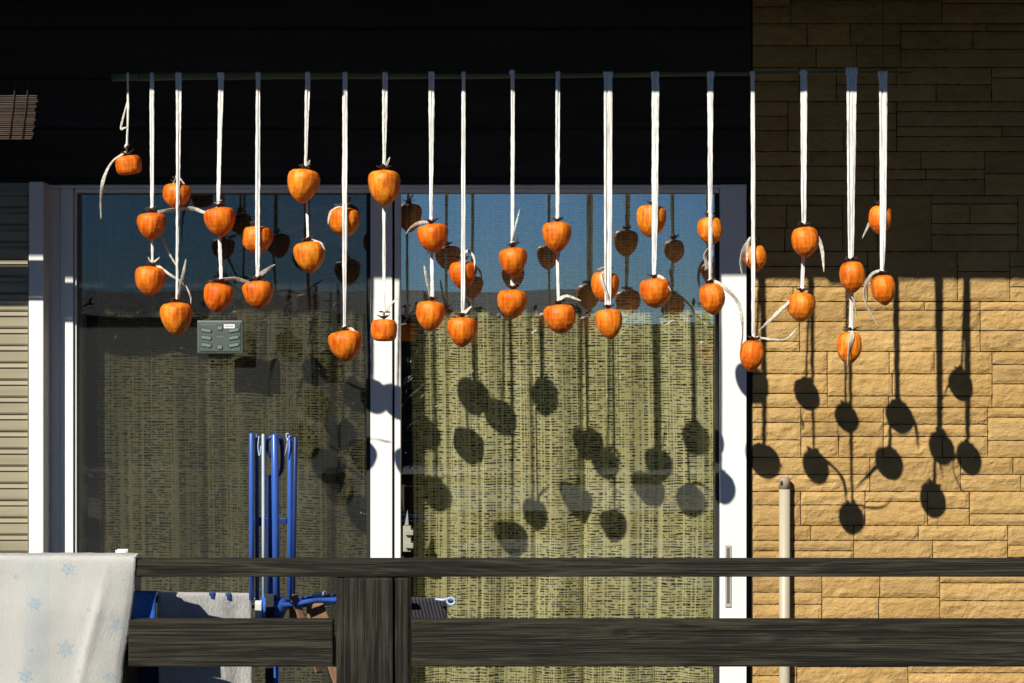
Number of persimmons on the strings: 37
